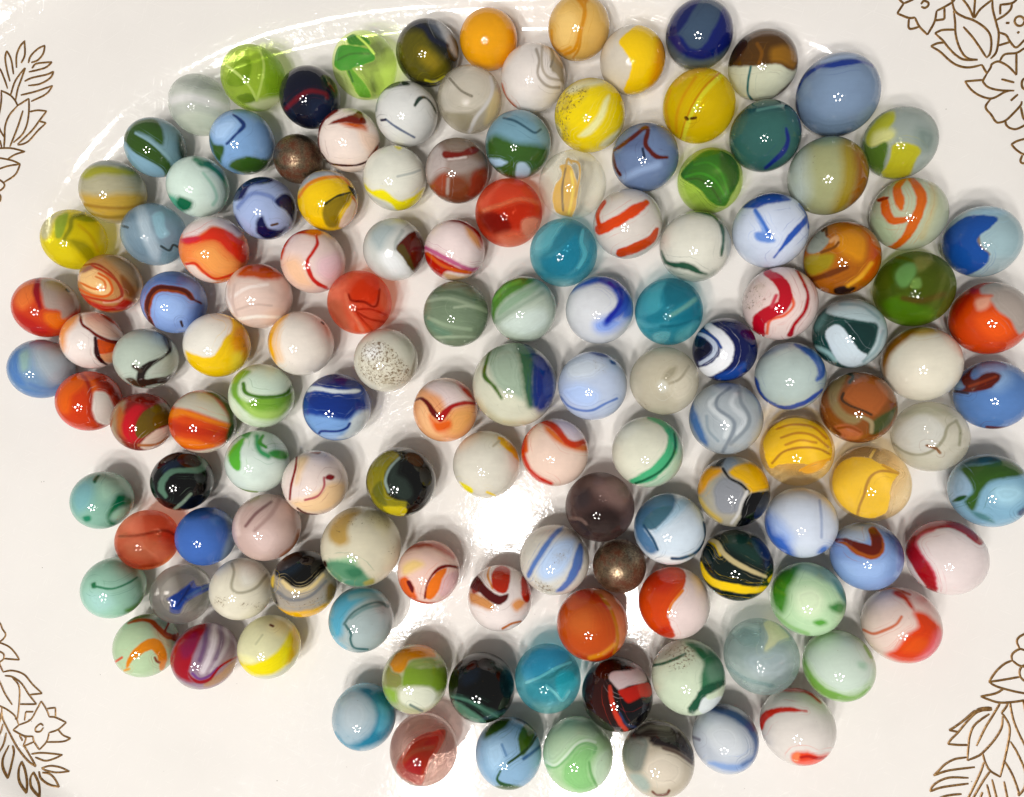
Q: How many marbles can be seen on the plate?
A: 134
